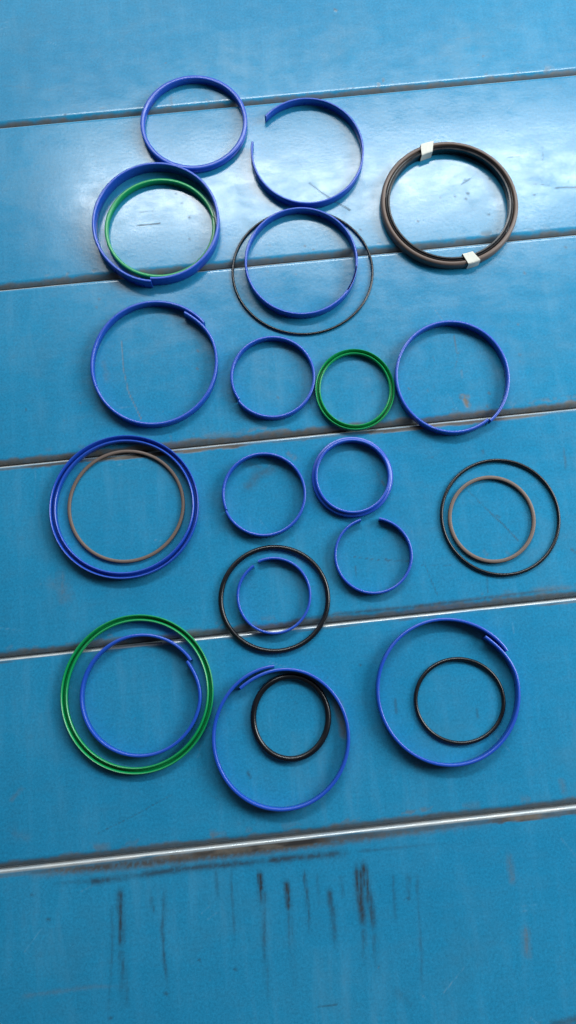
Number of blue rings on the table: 15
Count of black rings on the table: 6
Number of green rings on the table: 3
